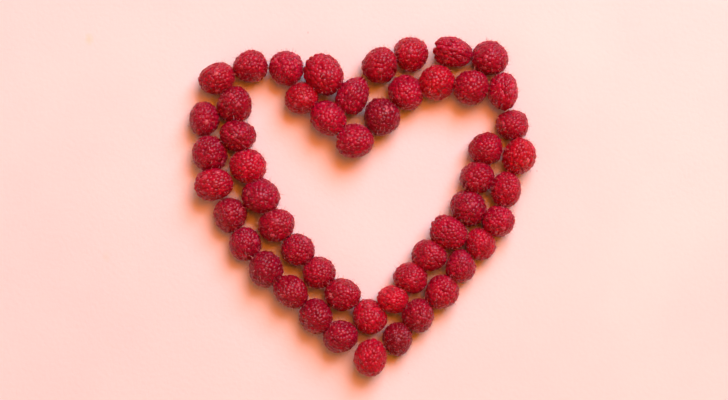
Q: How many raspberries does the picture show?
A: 52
